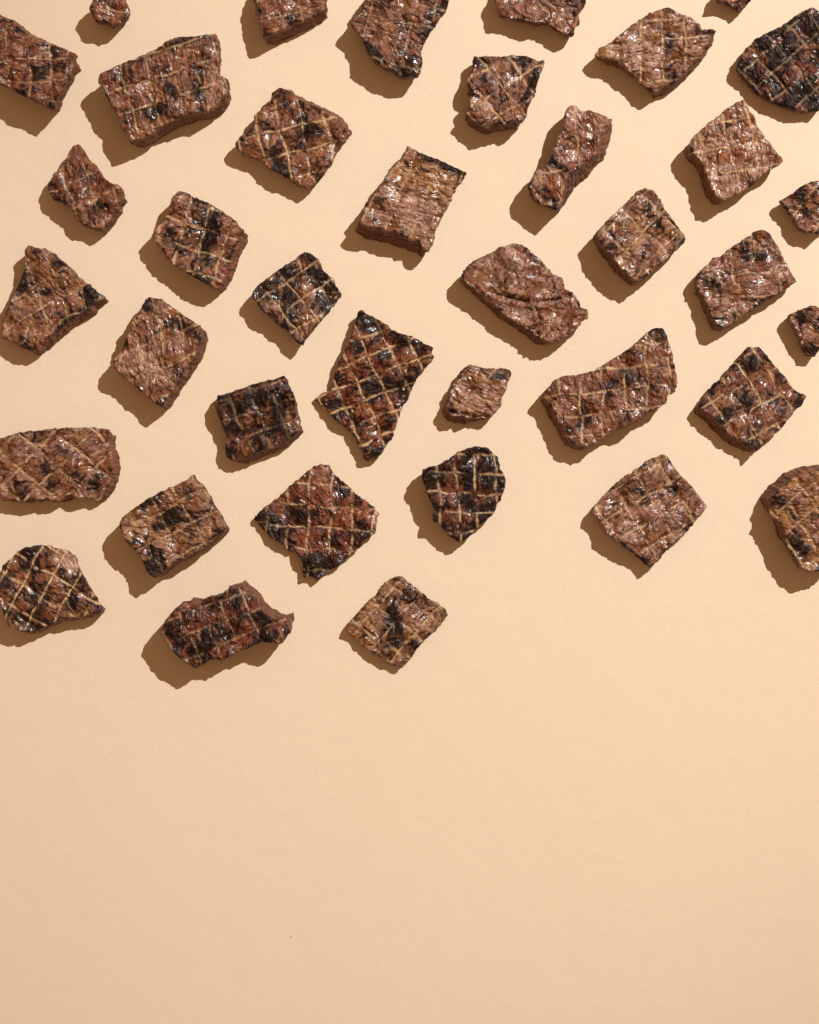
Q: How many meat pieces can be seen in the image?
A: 38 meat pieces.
